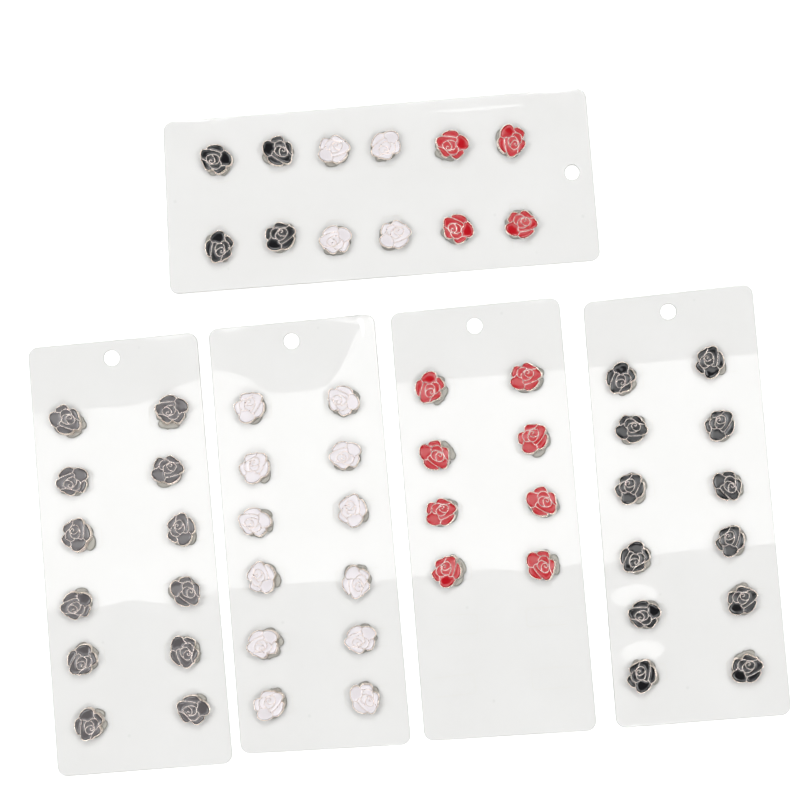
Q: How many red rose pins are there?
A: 12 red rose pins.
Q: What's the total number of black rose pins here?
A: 16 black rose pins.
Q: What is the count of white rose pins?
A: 16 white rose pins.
